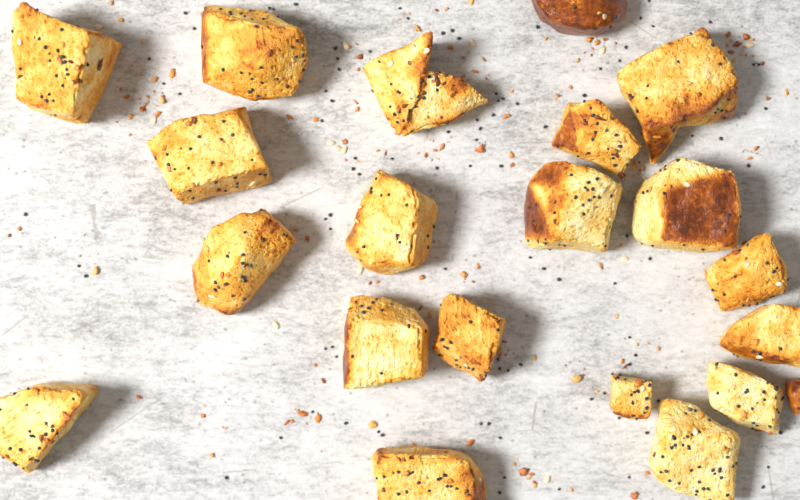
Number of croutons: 21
